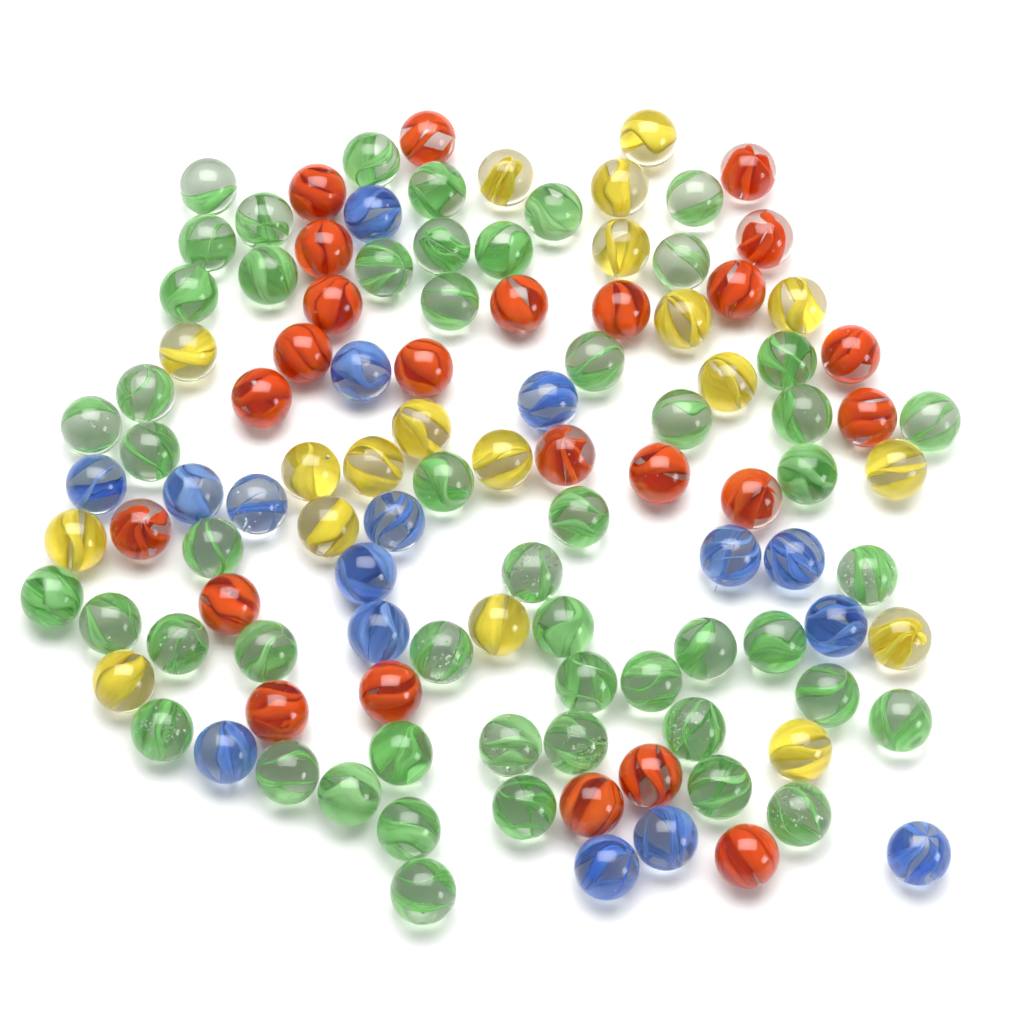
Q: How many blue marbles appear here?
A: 16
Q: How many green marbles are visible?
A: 52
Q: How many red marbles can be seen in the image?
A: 24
